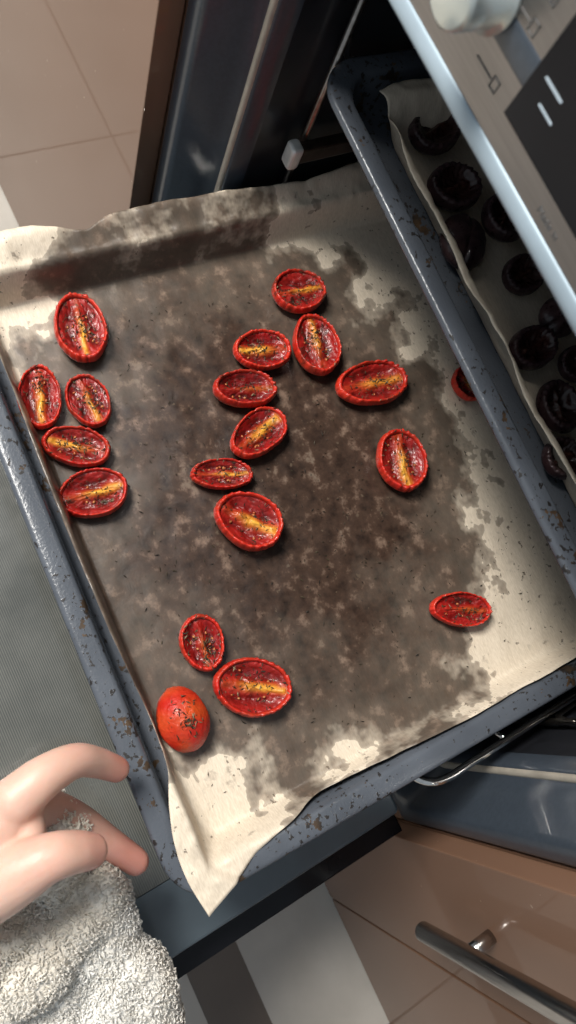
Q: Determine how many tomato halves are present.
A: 19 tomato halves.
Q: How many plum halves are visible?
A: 10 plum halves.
